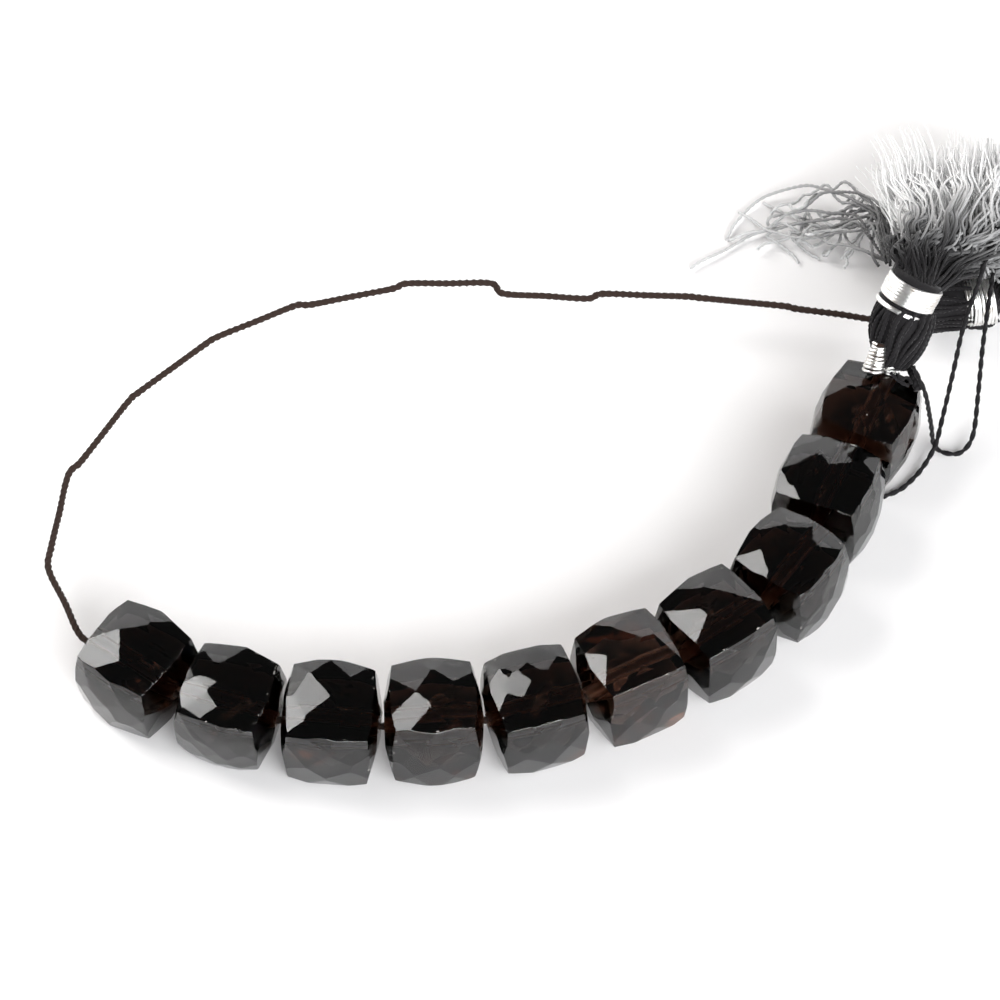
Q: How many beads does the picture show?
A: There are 10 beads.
